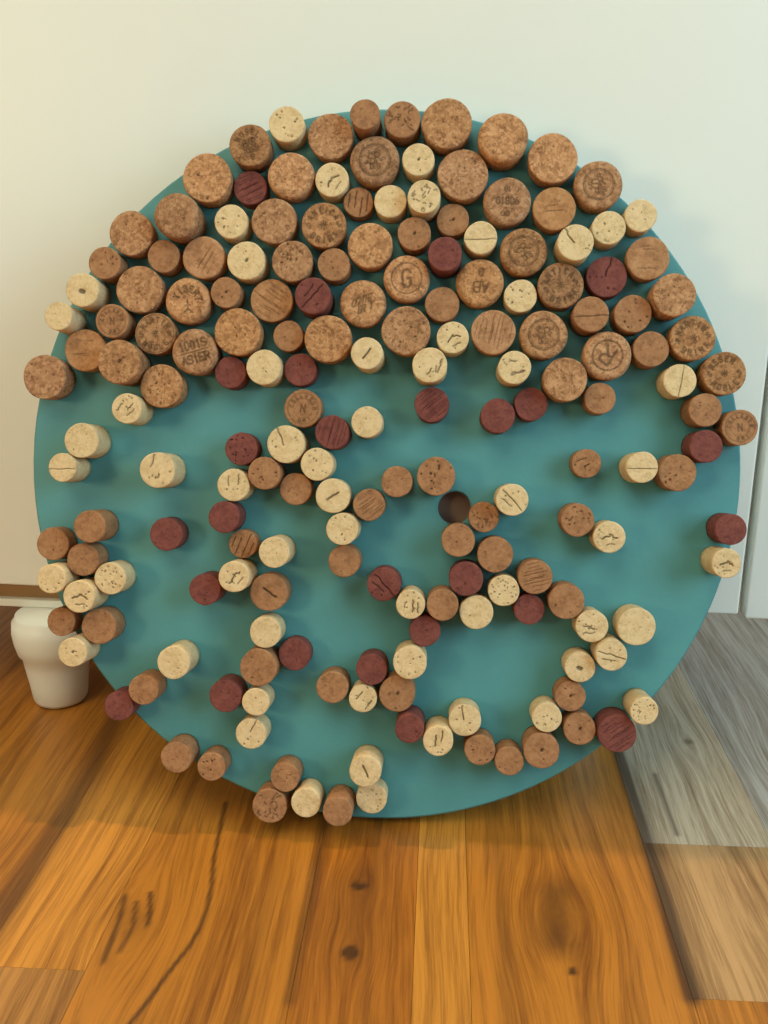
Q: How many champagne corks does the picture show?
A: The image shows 44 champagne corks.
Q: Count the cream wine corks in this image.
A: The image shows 60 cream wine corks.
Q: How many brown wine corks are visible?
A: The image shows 55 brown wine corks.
